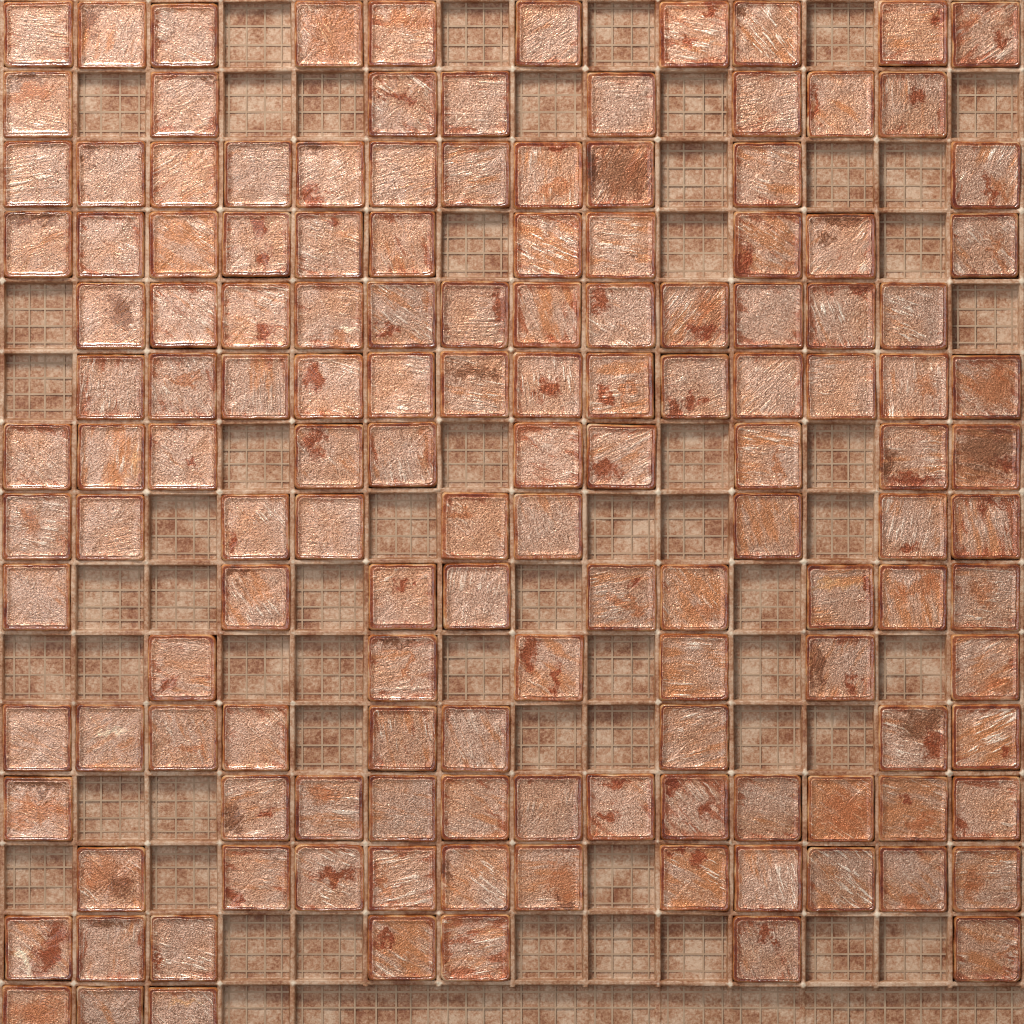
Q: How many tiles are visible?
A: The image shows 141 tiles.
